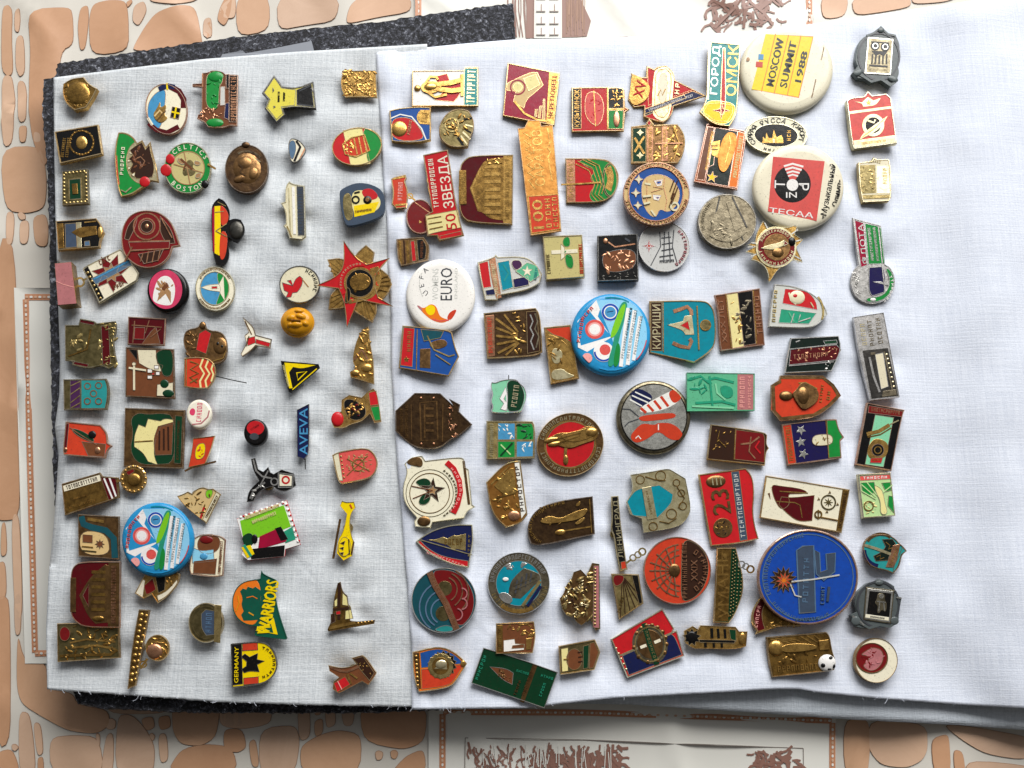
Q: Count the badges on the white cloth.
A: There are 132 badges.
